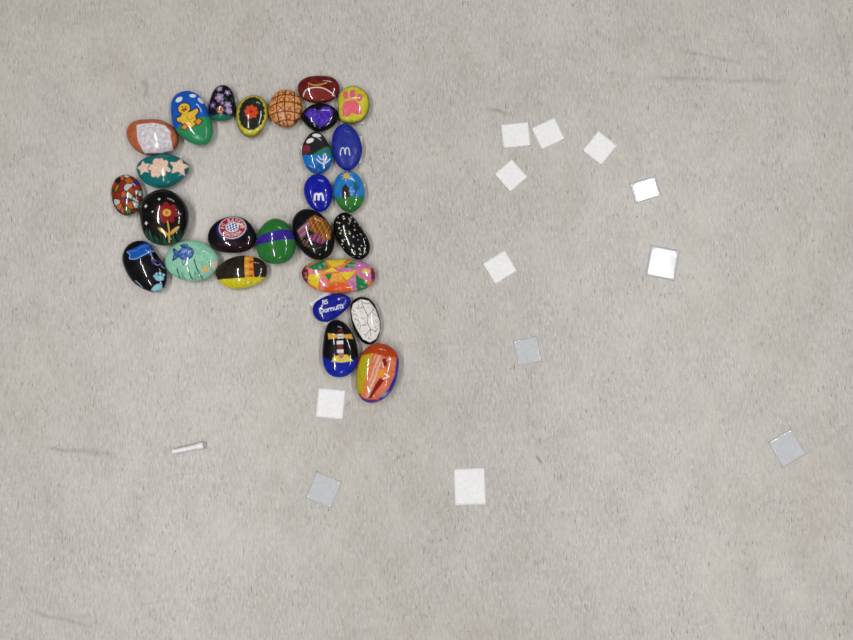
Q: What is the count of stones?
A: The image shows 27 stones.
